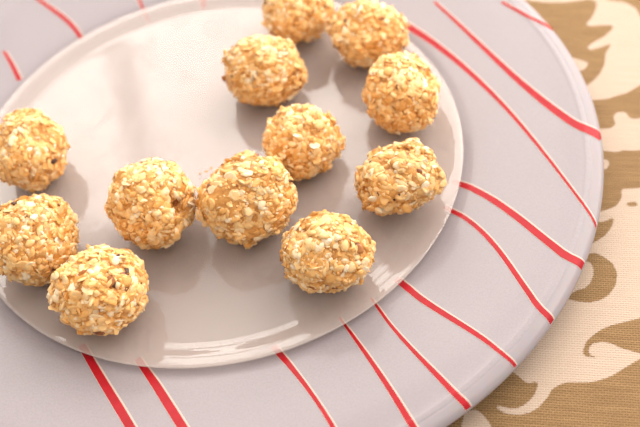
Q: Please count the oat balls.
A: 12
